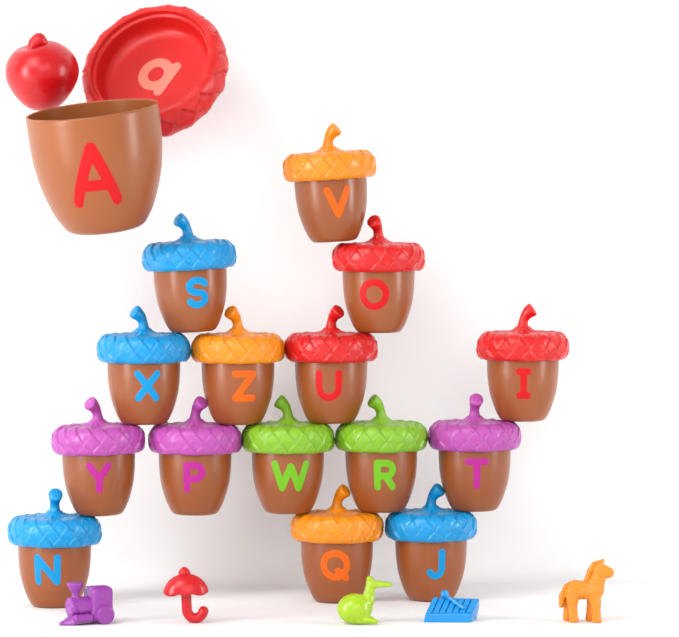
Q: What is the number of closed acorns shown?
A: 15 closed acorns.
